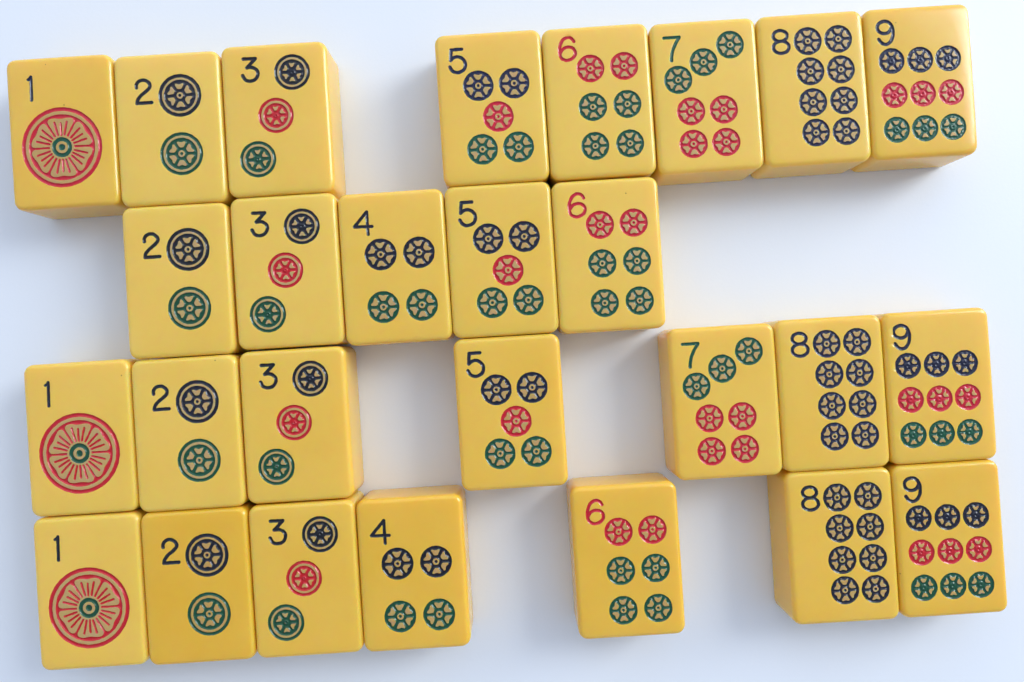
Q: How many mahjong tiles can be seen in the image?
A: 27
